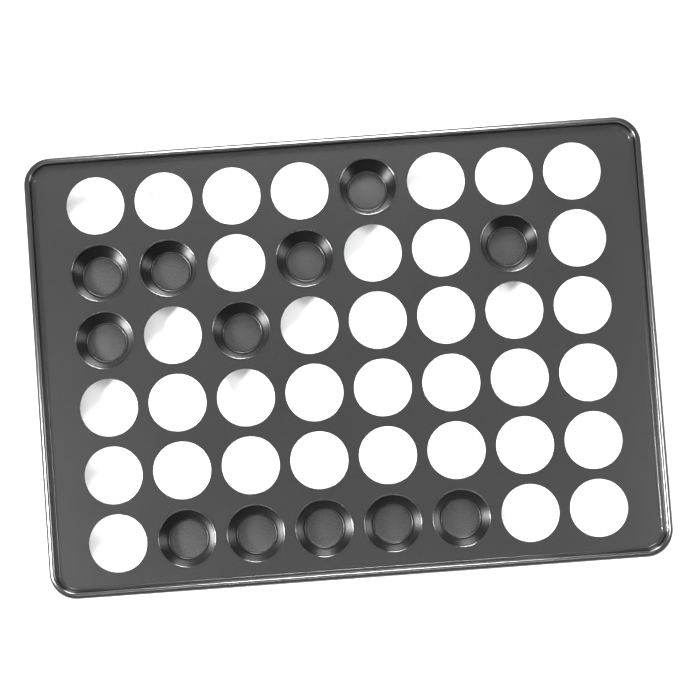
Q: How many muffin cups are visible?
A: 12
